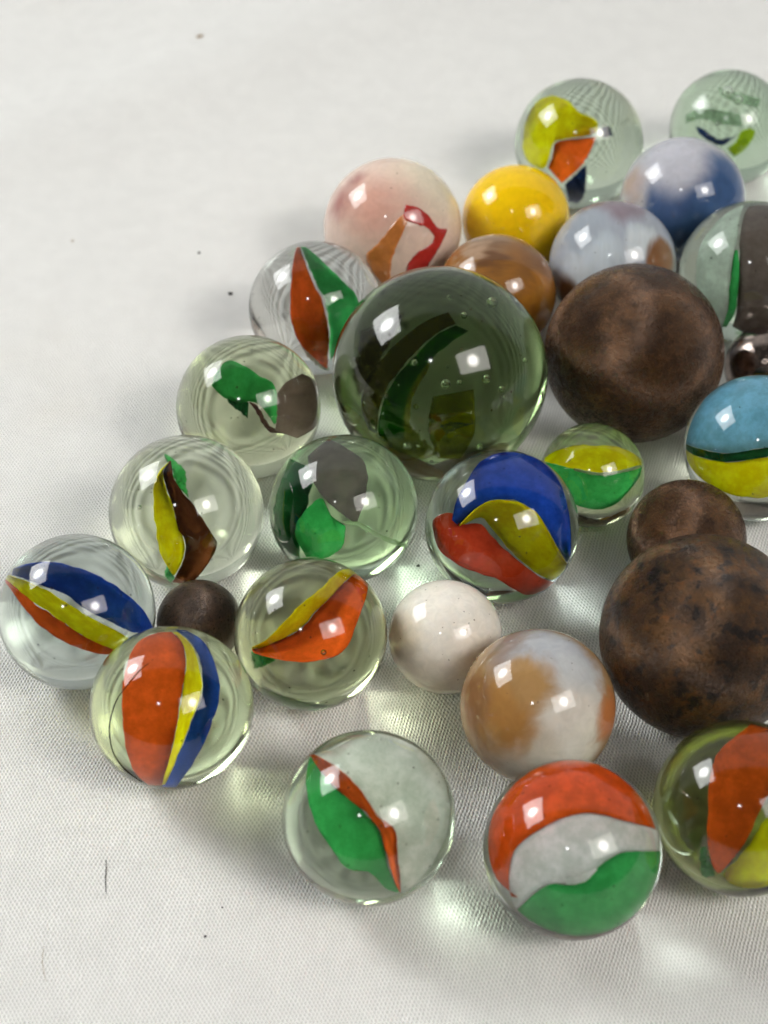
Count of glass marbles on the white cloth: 24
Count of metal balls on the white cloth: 5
